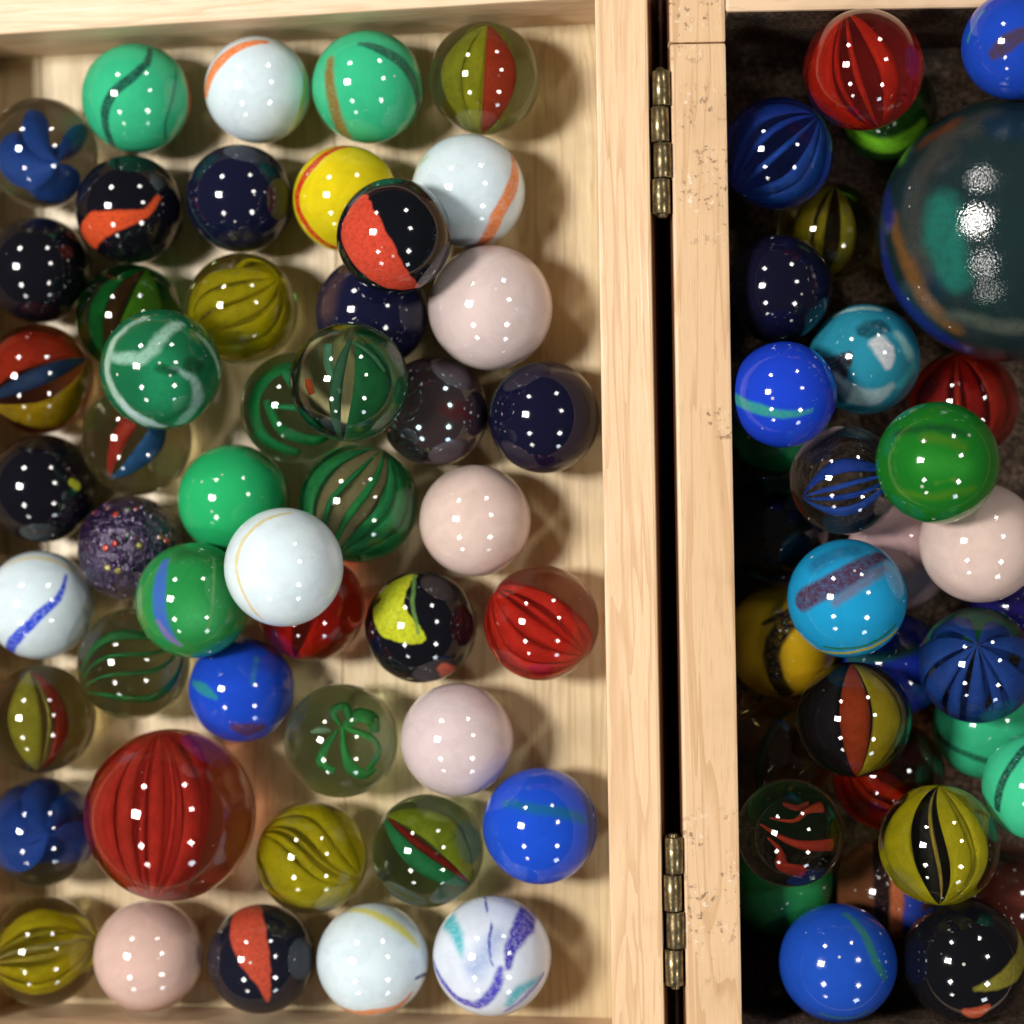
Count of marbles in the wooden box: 81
